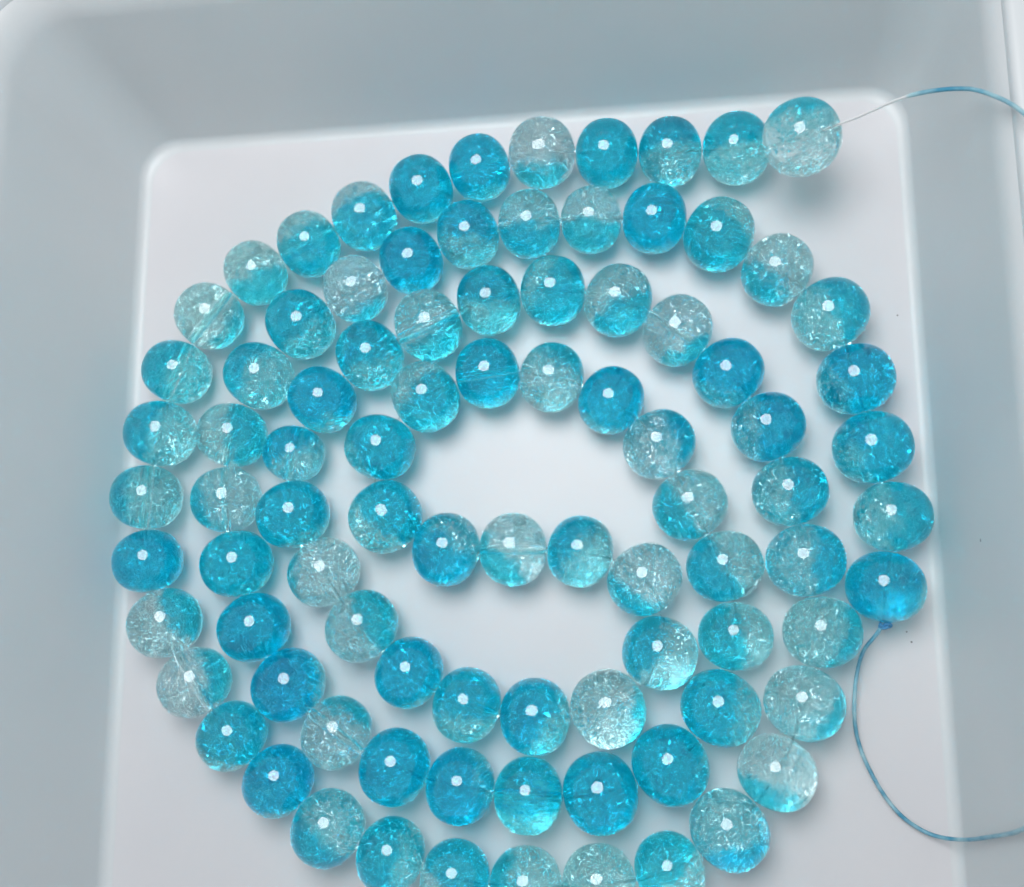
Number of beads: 90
